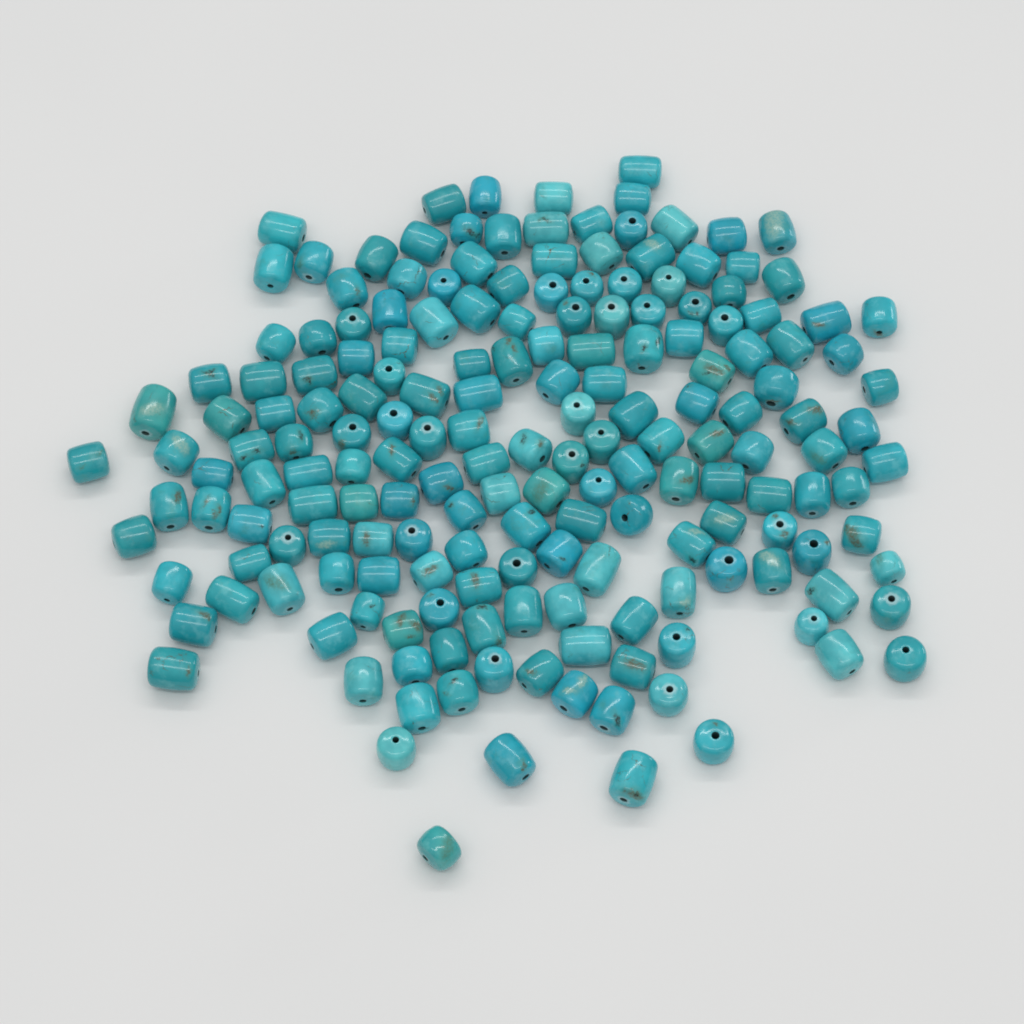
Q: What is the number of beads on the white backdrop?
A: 183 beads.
